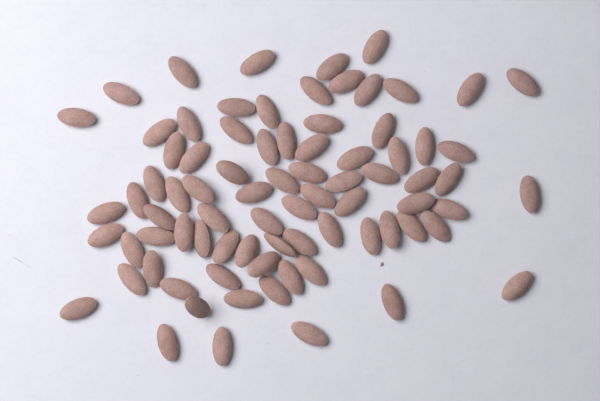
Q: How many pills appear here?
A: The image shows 80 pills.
